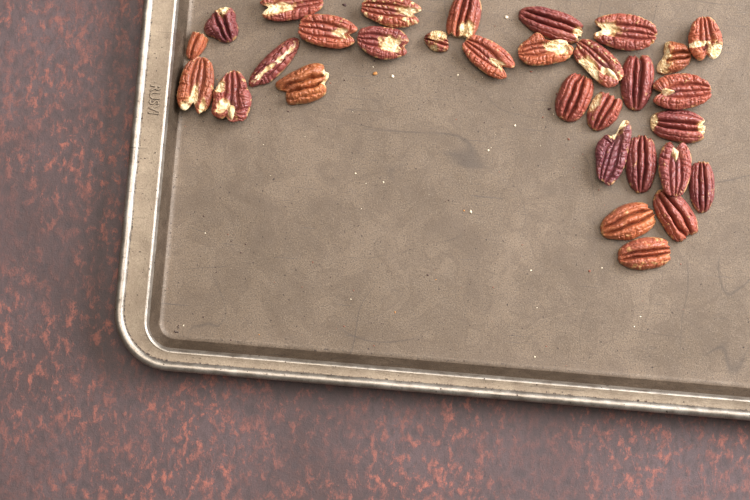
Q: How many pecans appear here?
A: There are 31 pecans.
